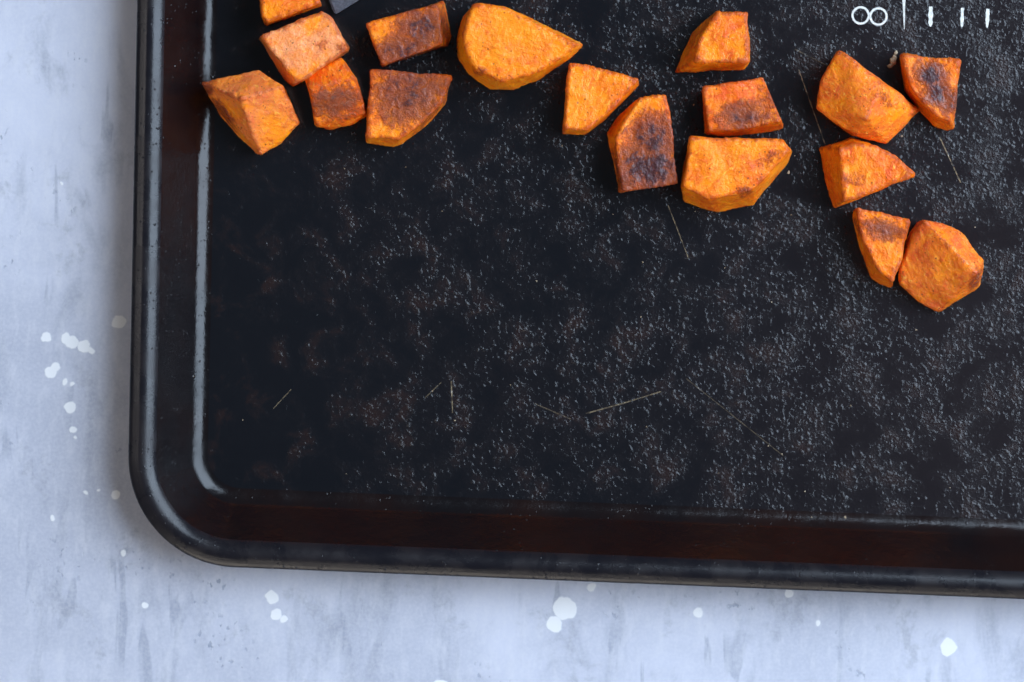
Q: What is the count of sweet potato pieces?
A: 17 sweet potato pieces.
